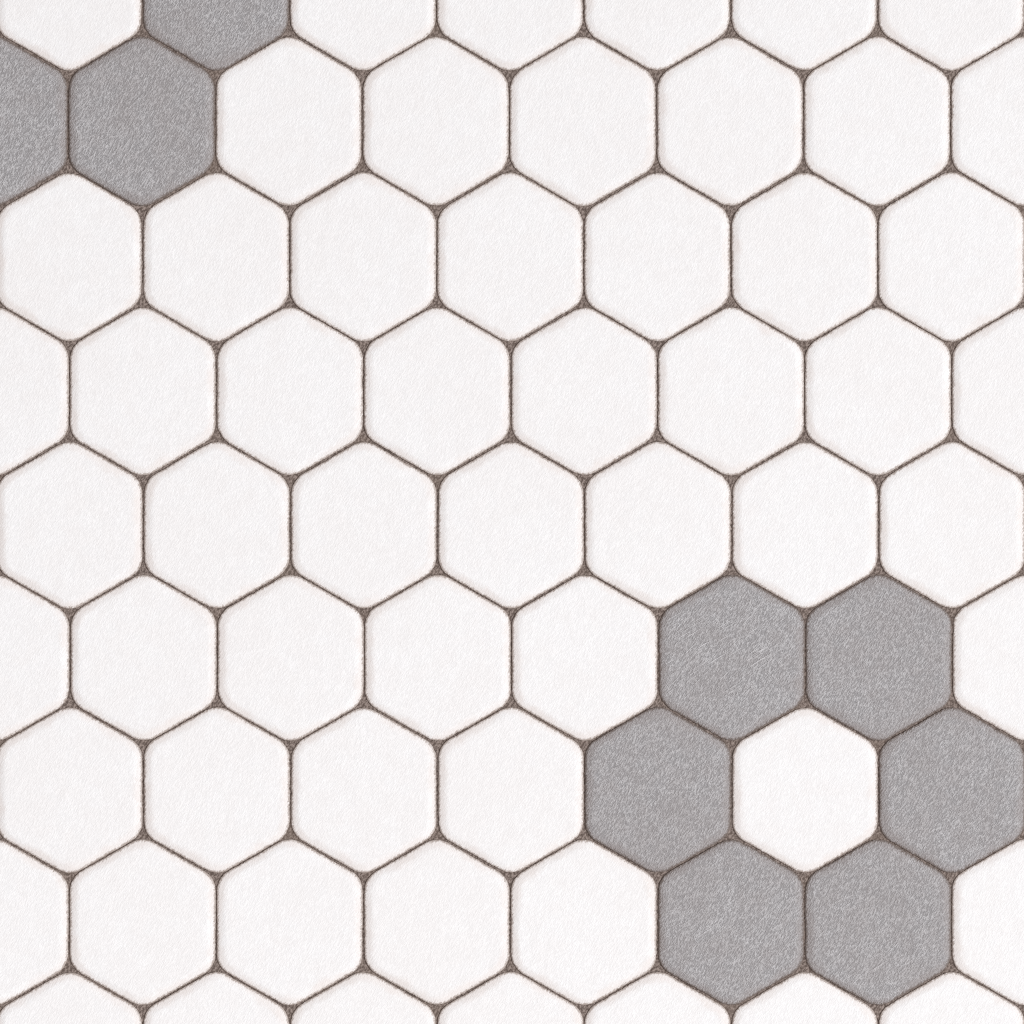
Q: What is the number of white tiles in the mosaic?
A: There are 58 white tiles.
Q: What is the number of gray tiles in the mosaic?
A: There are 9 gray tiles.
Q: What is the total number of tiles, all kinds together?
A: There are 67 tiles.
